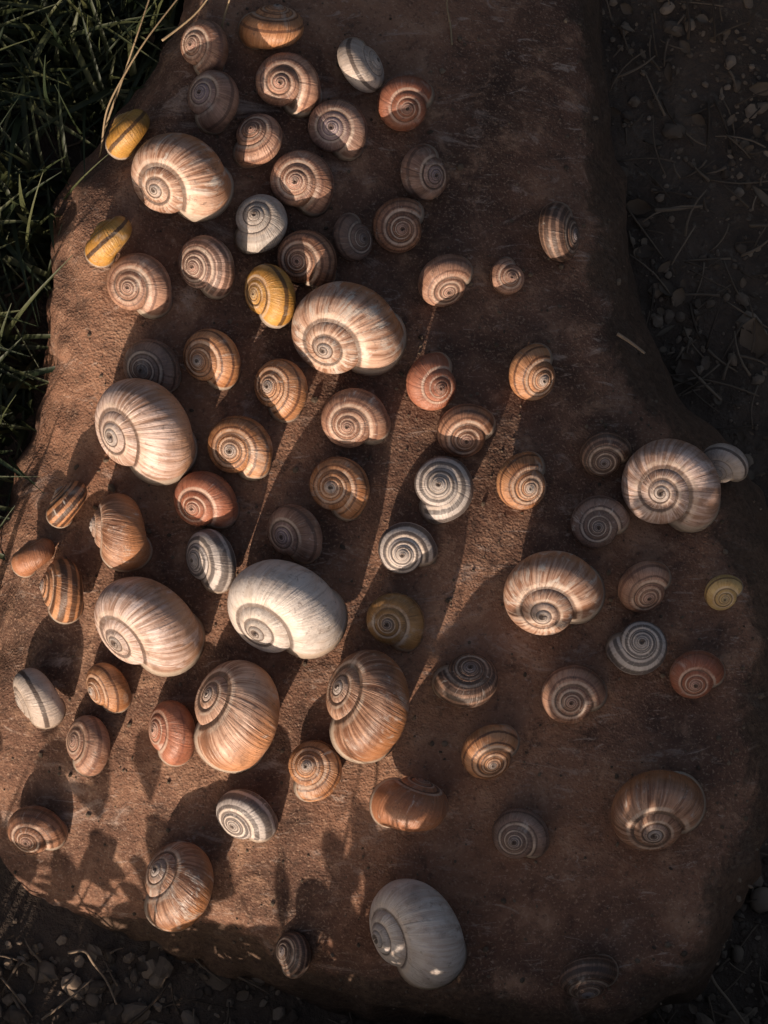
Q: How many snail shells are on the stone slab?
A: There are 75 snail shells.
